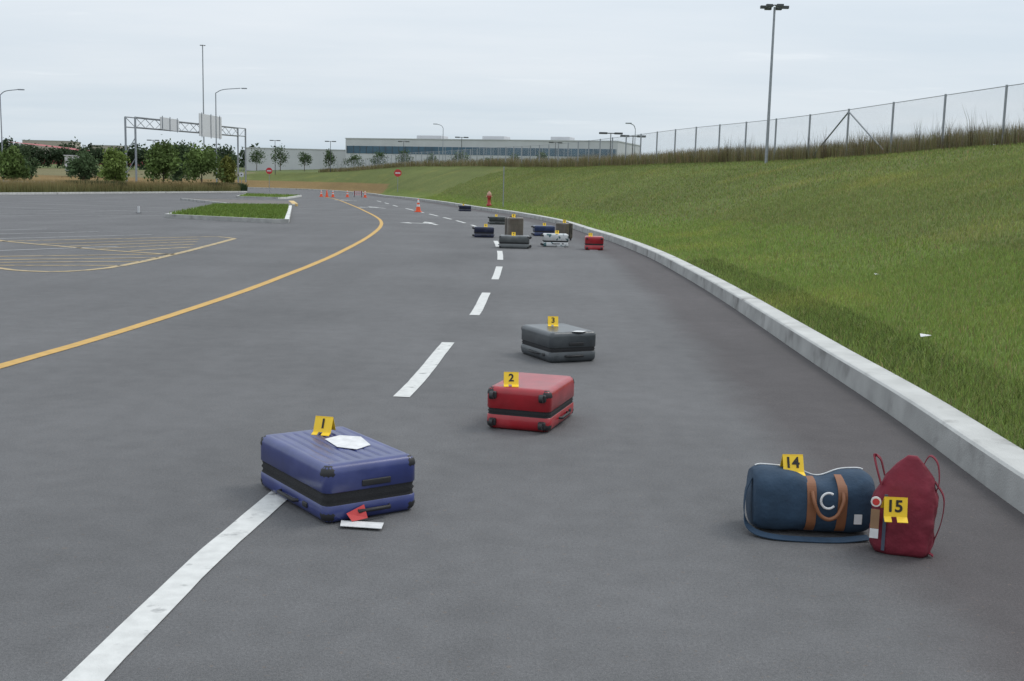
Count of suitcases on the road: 12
